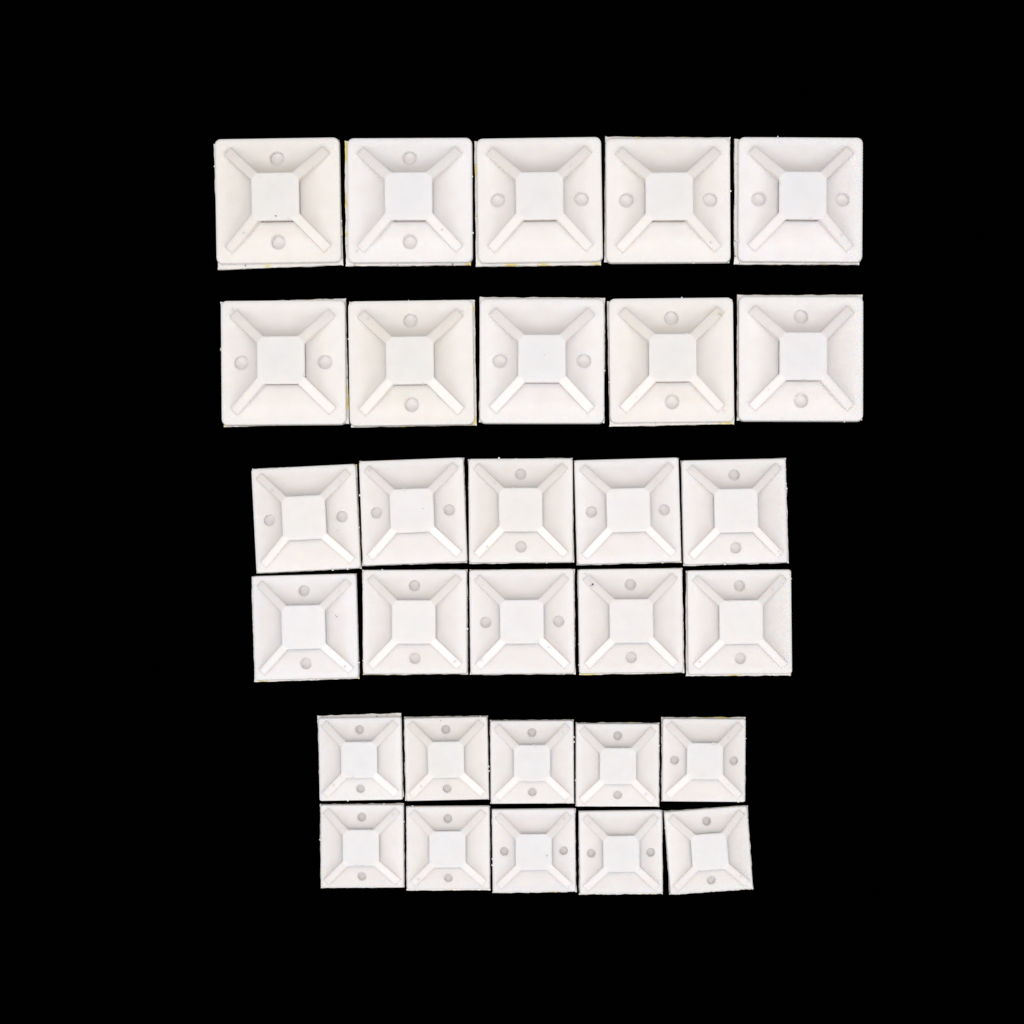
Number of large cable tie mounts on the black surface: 10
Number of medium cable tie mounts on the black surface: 10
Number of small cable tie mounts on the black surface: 10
